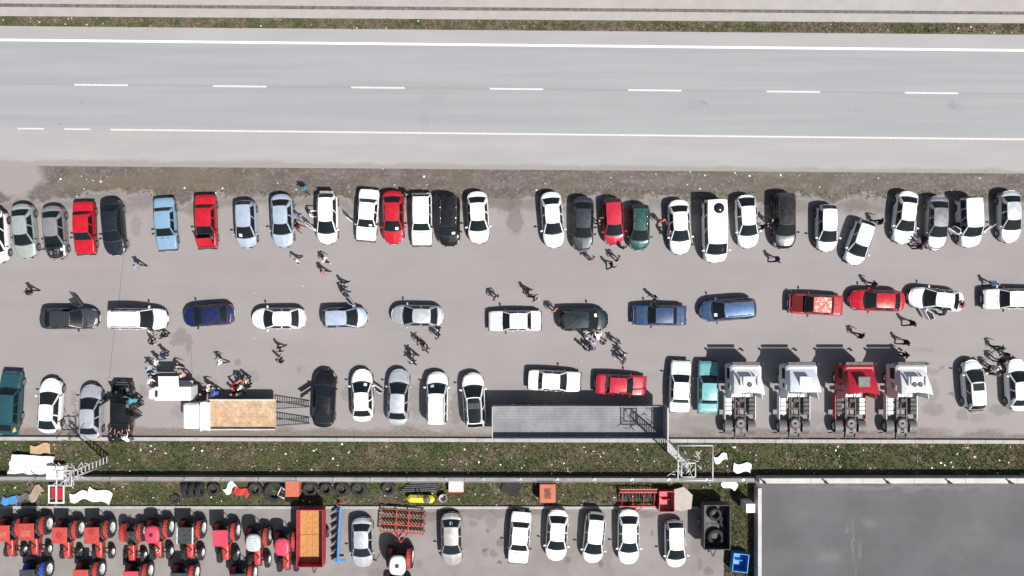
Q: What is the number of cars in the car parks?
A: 65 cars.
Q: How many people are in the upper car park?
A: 86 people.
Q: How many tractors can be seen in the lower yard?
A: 16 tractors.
